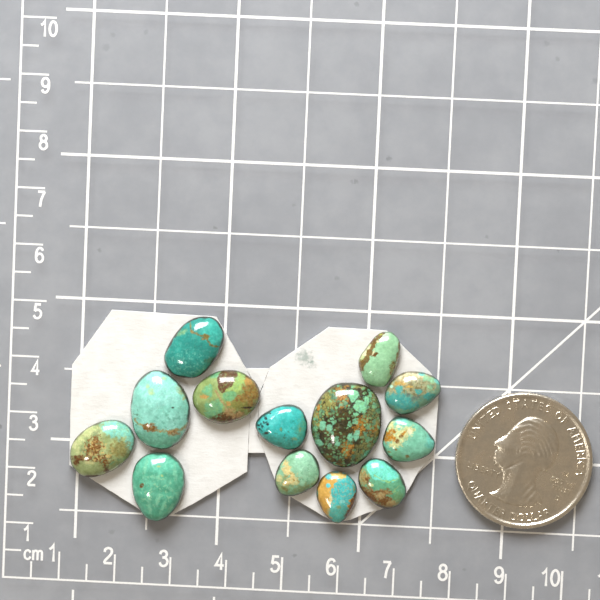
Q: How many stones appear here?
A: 13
